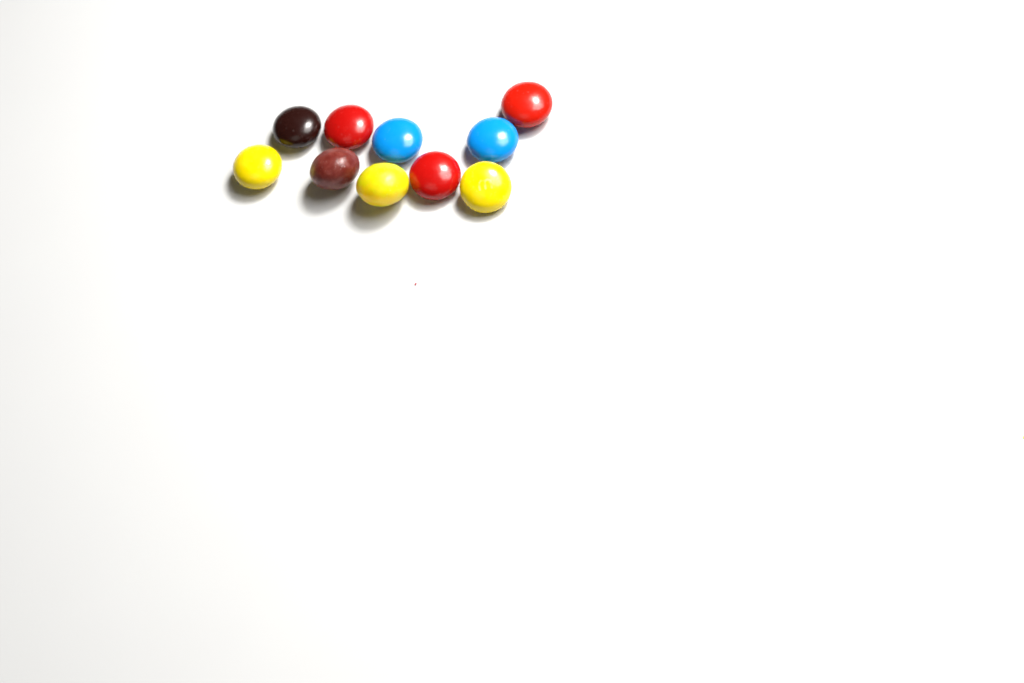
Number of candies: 10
